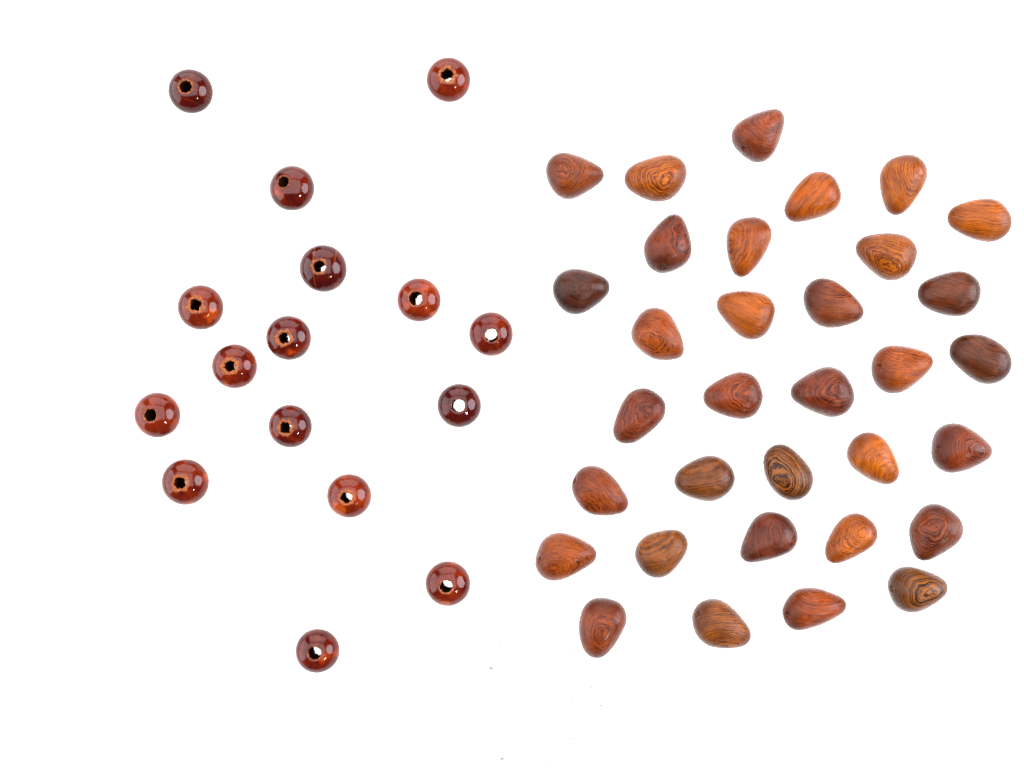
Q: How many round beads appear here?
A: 16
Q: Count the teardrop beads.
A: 33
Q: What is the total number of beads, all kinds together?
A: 49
